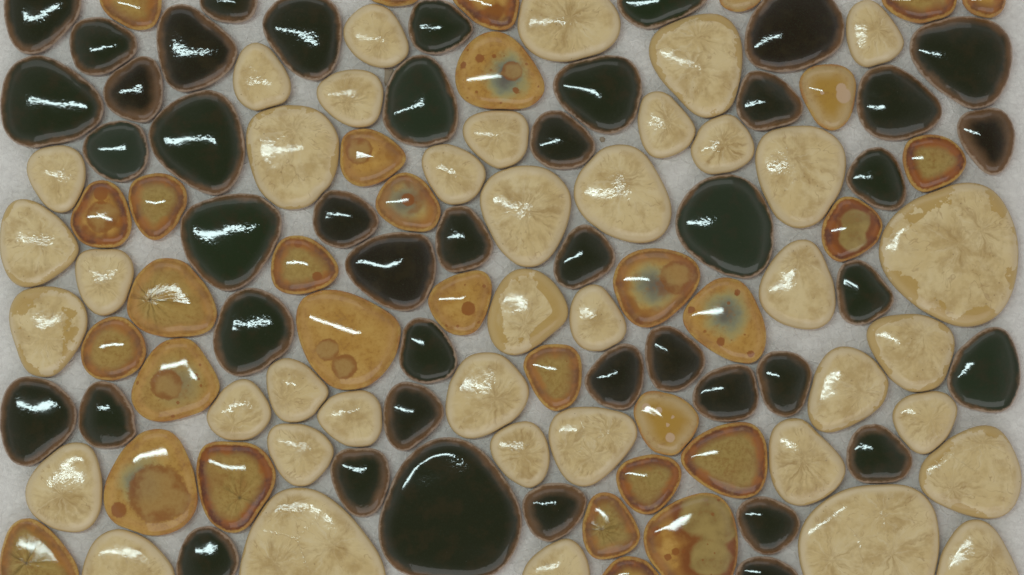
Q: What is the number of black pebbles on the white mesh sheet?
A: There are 44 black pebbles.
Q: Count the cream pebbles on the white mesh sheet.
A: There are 40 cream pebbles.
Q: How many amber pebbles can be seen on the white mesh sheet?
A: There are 32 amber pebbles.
